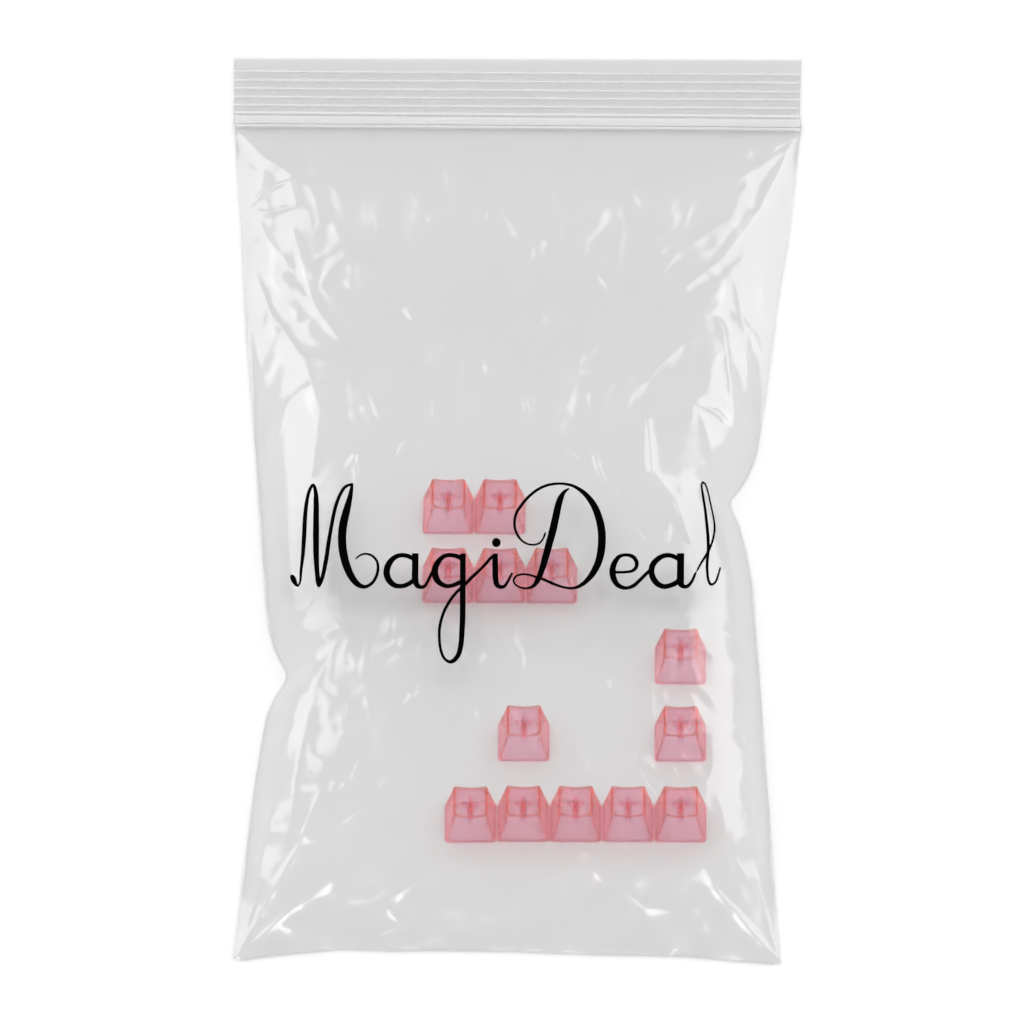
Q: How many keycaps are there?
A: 13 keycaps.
